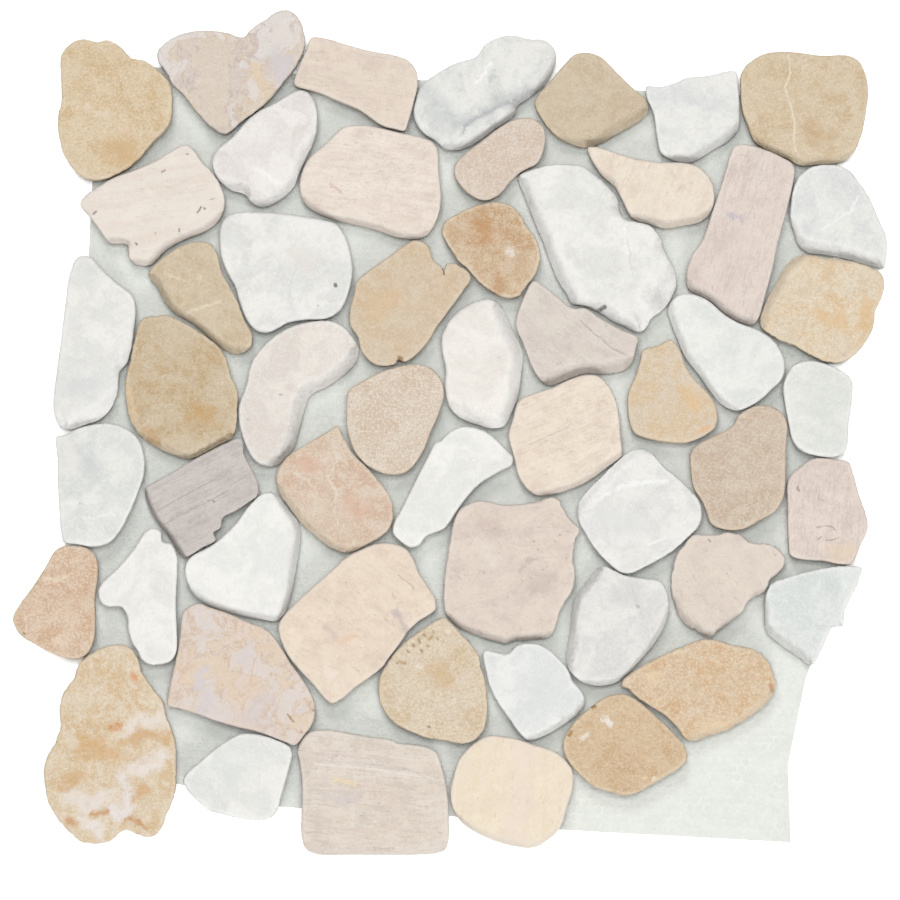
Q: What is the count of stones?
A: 54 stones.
